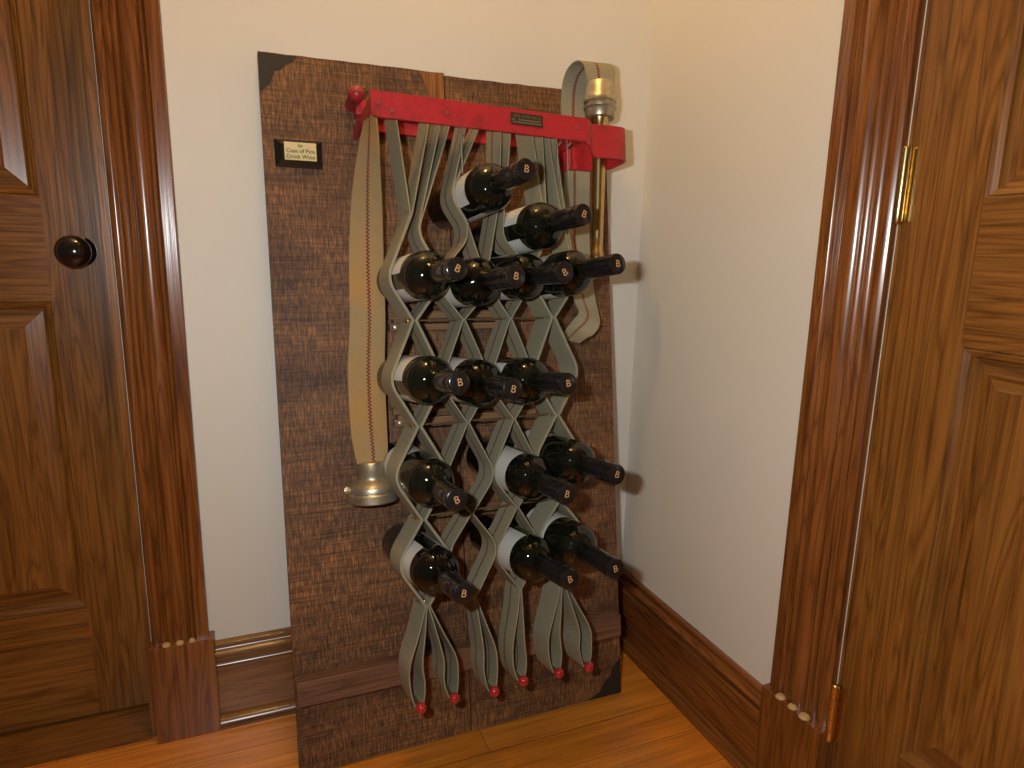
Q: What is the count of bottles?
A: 15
